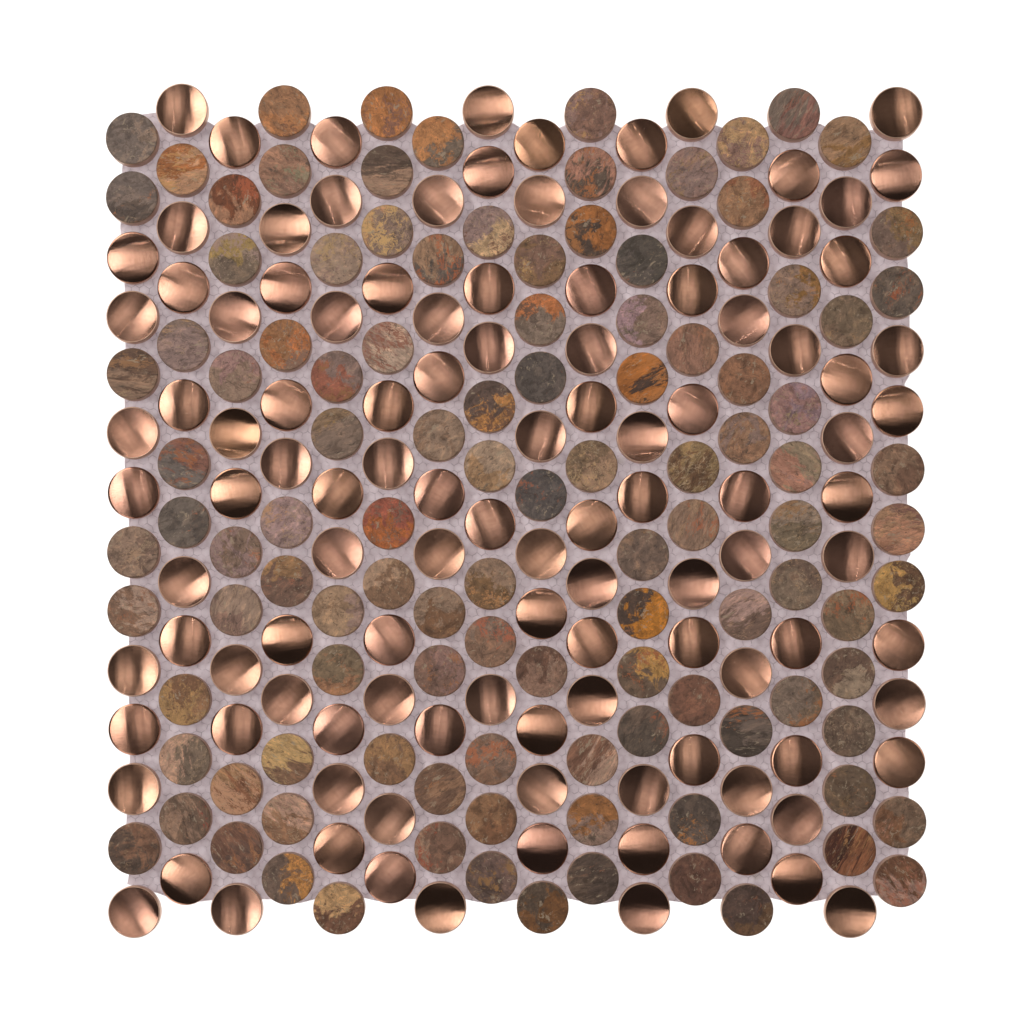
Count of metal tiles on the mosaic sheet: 113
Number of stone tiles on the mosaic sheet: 111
